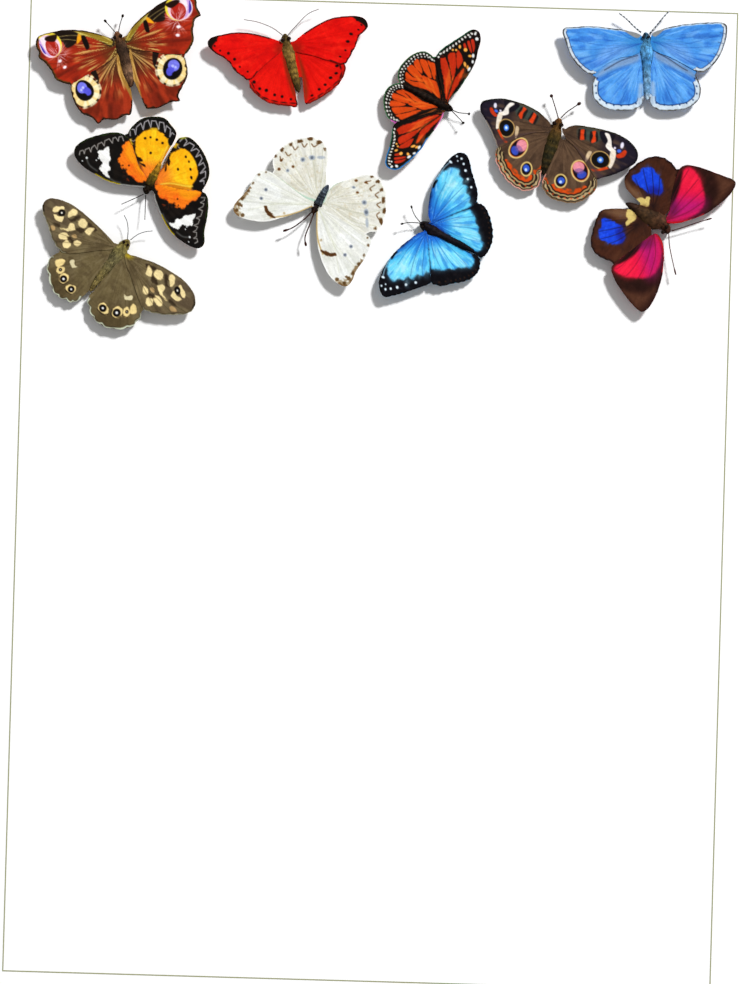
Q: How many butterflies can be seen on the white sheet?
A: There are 10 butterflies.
